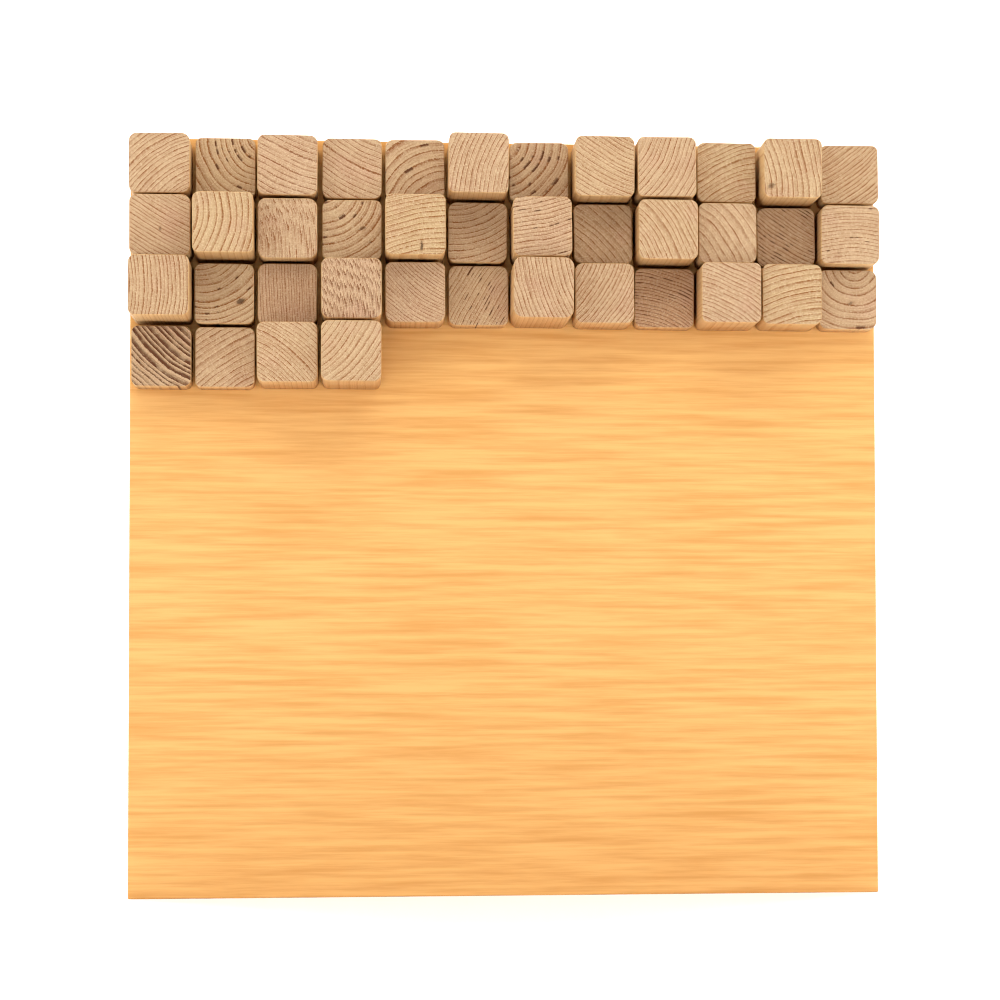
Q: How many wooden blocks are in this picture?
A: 40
